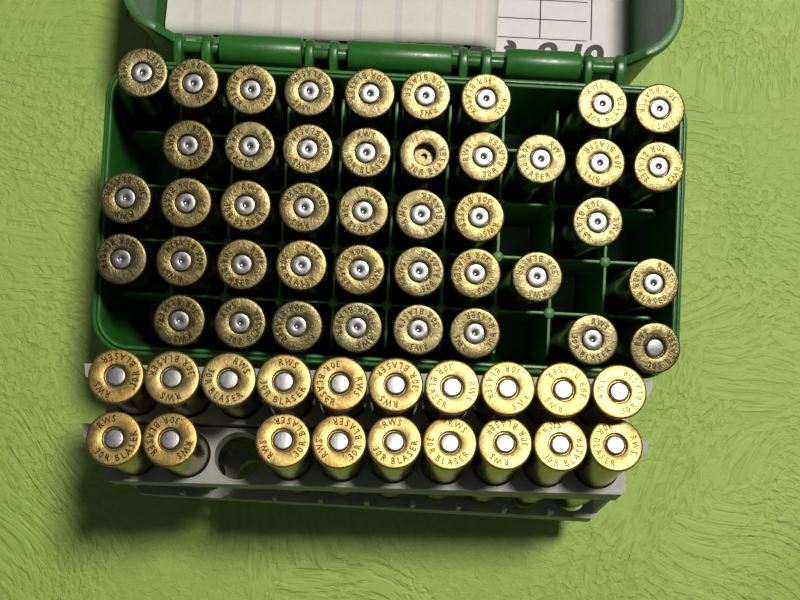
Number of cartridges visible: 62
